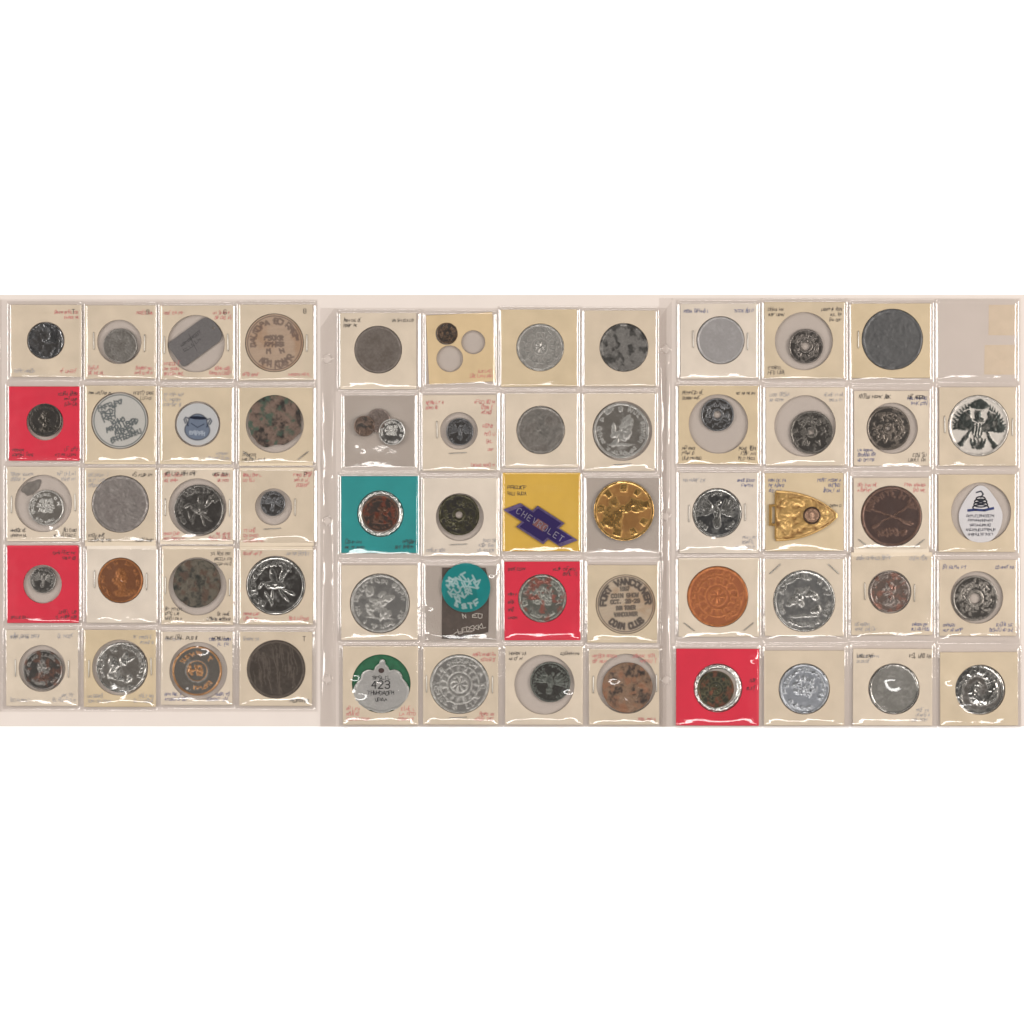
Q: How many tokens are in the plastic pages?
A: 56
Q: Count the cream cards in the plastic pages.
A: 50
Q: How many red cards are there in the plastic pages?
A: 4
